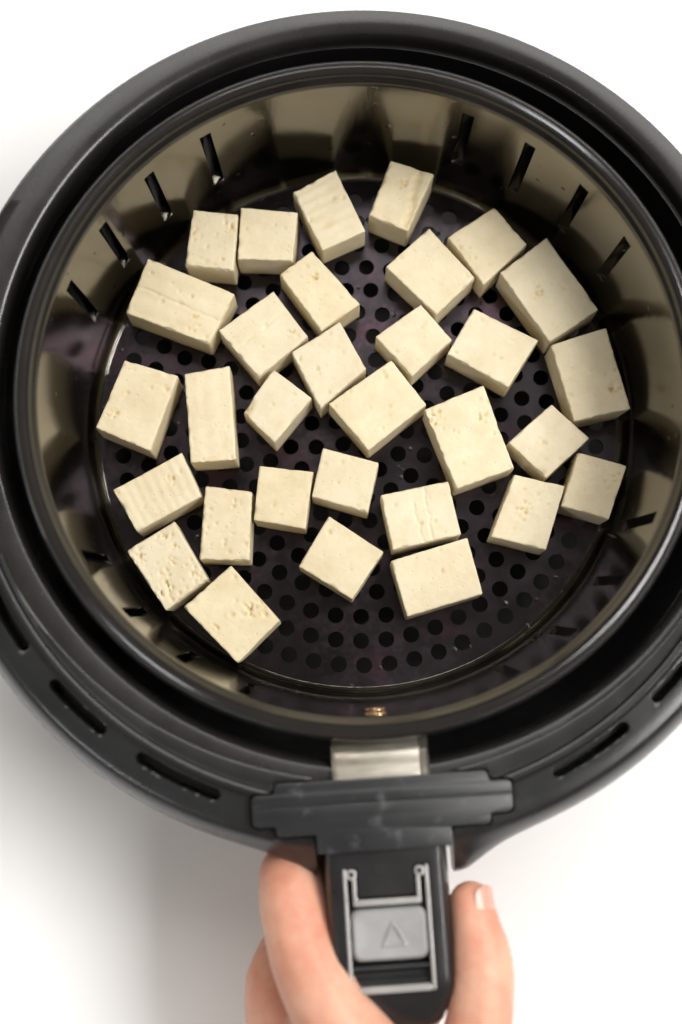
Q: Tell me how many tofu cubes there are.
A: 31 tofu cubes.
